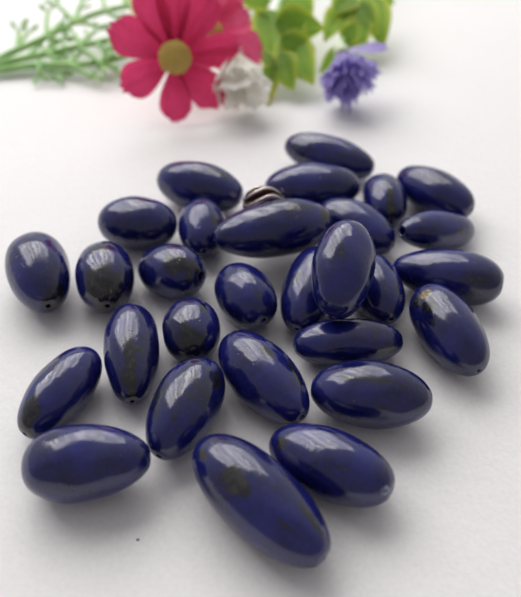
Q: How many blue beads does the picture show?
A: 29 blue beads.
